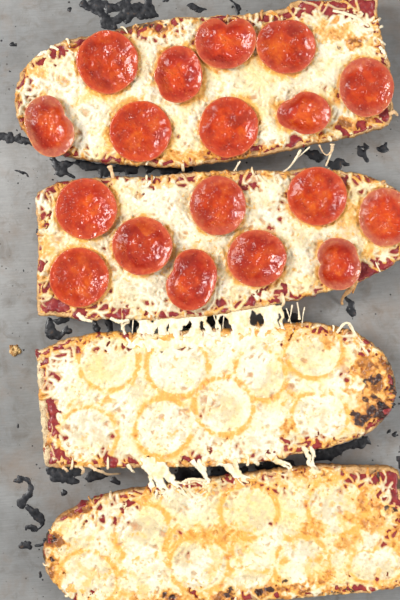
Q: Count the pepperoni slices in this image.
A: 18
